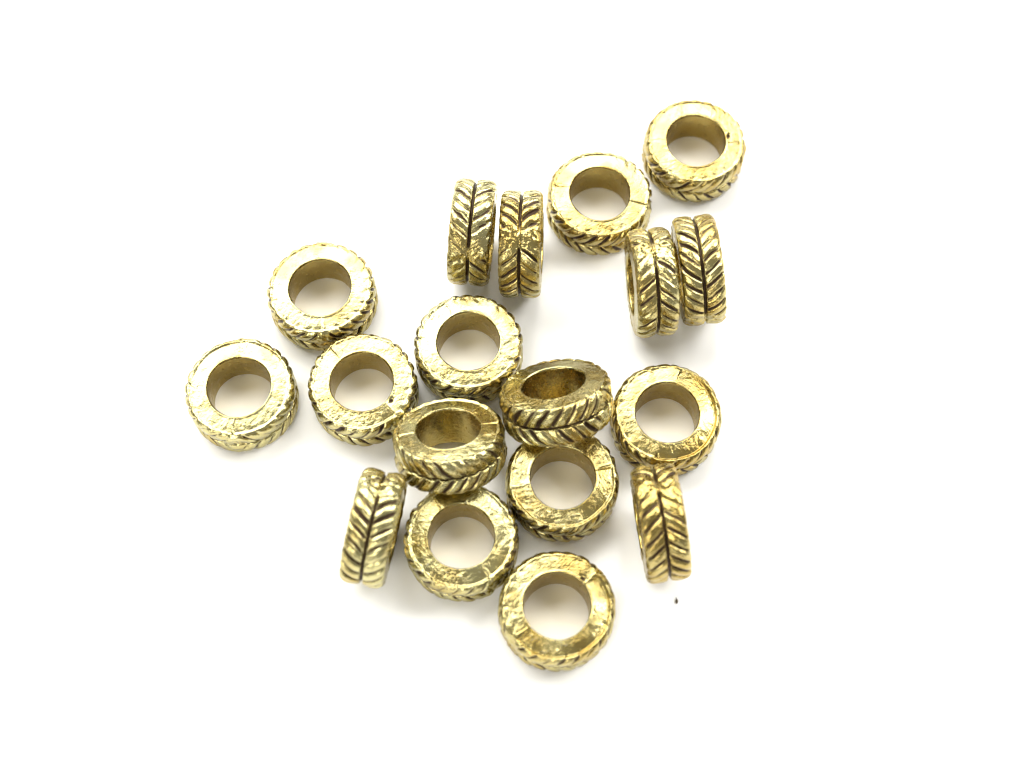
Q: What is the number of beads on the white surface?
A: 18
